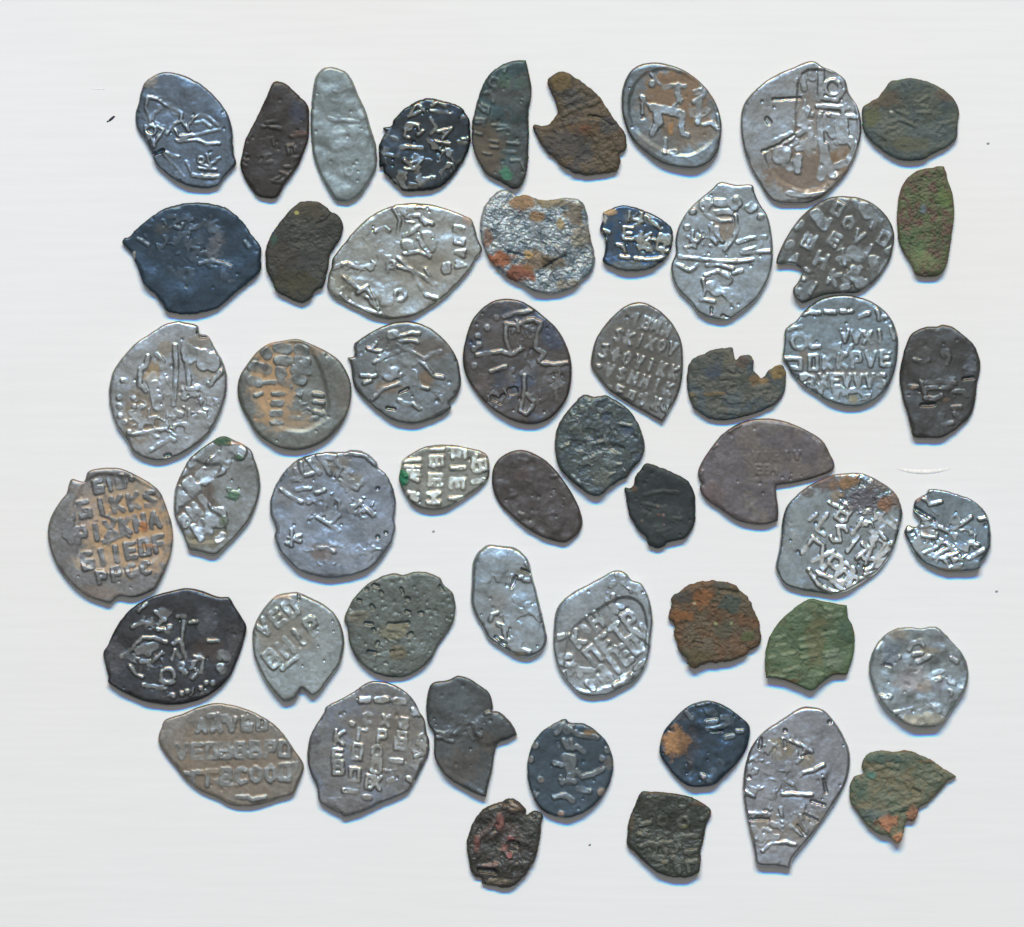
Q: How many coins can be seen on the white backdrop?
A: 52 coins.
